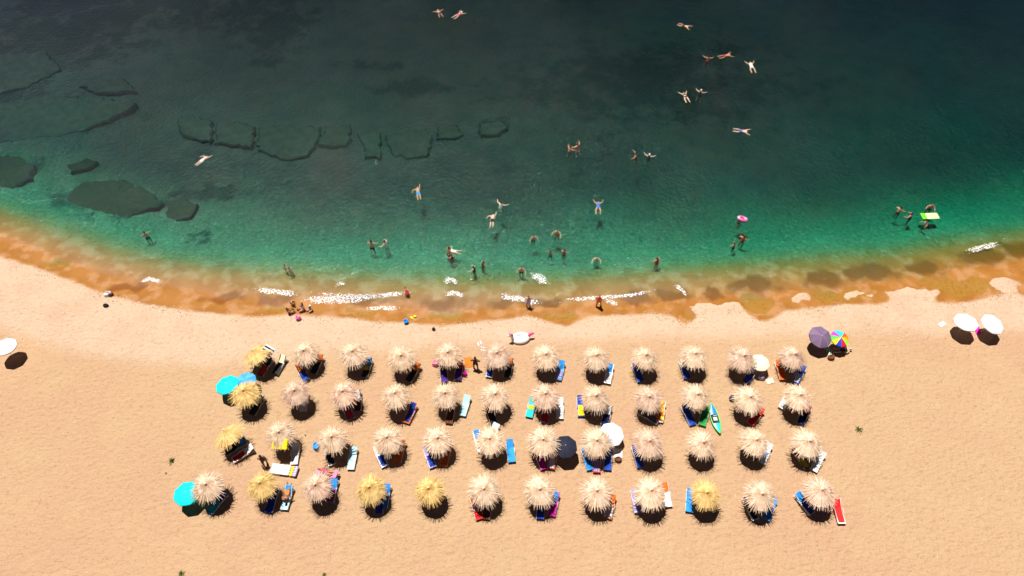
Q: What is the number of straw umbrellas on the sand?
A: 48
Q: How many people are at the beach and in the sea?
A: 54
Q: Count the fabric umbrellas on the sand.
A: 11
